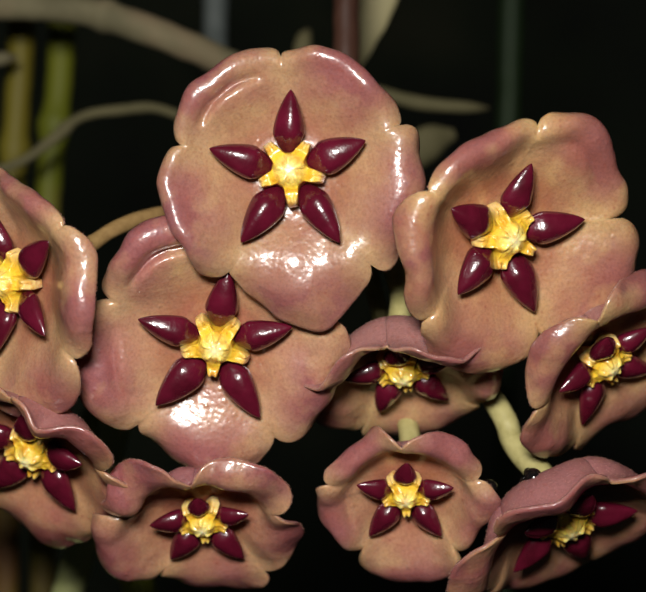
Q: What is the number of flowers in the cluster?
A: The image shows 10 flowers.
